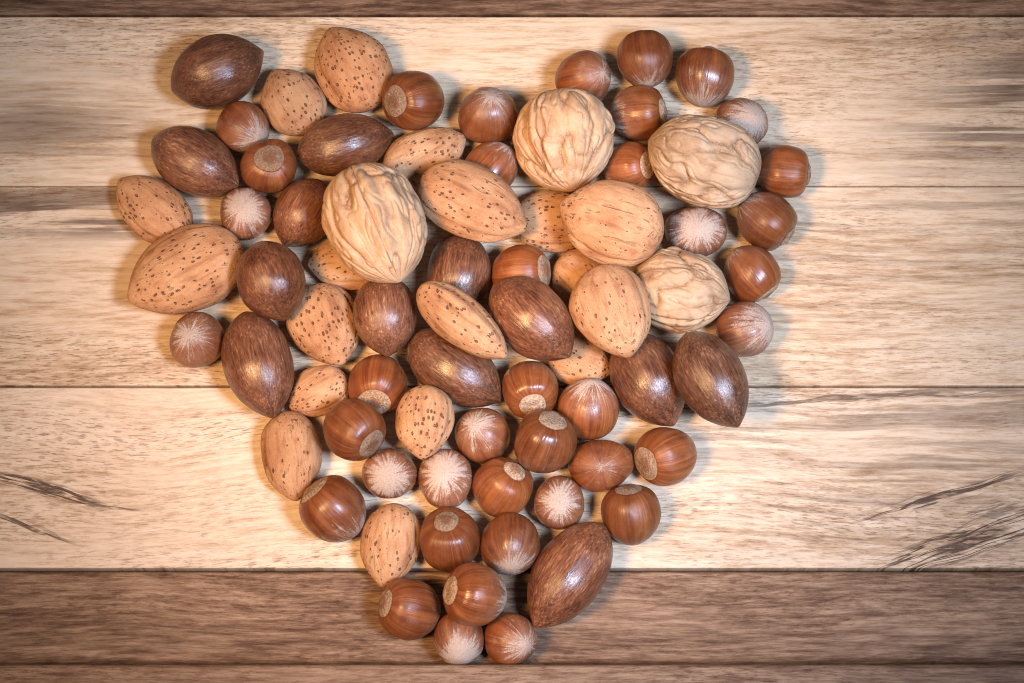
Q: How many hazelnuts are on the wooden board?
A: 39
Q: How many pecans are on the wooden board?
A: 13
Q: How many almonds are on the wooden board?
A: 18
